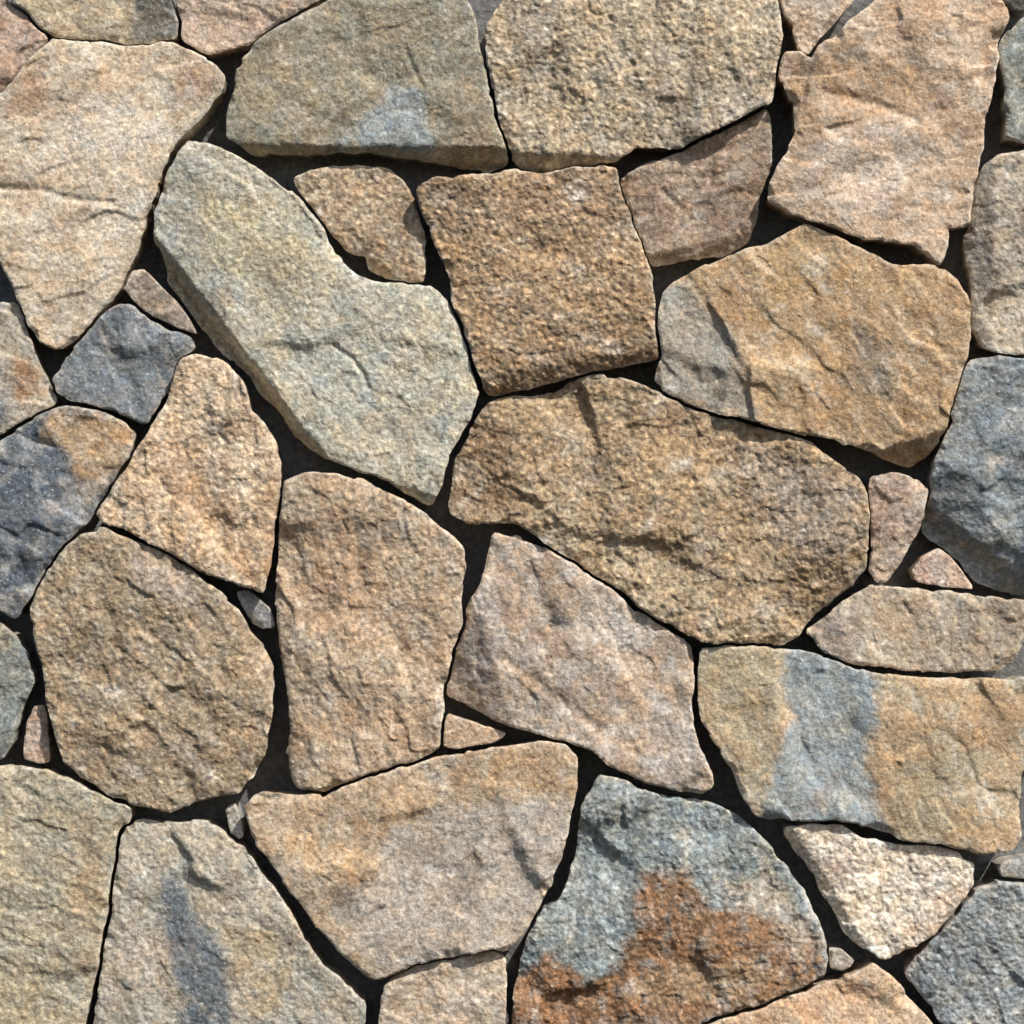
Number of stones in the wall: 45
